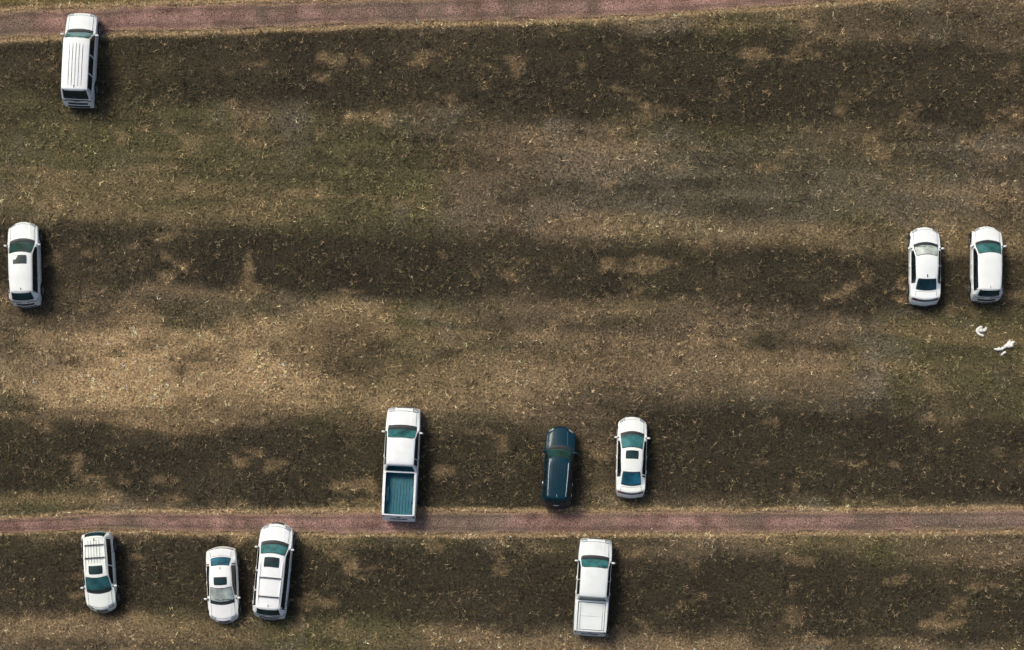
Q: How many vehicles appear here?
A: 11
